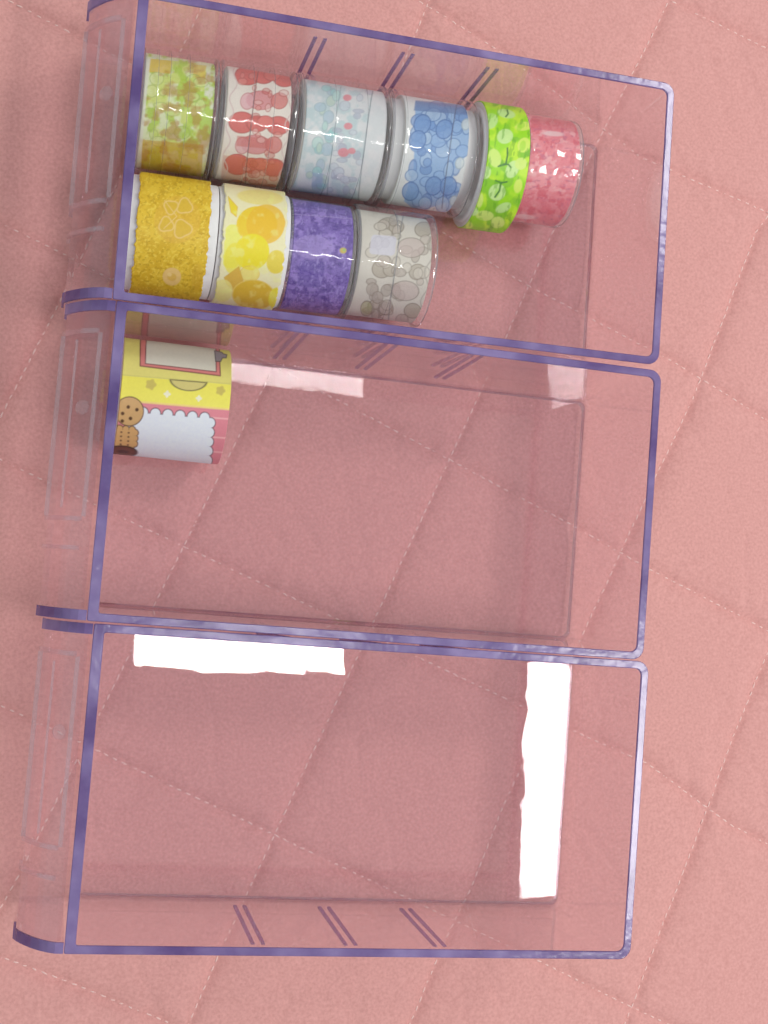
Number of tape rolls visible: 11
